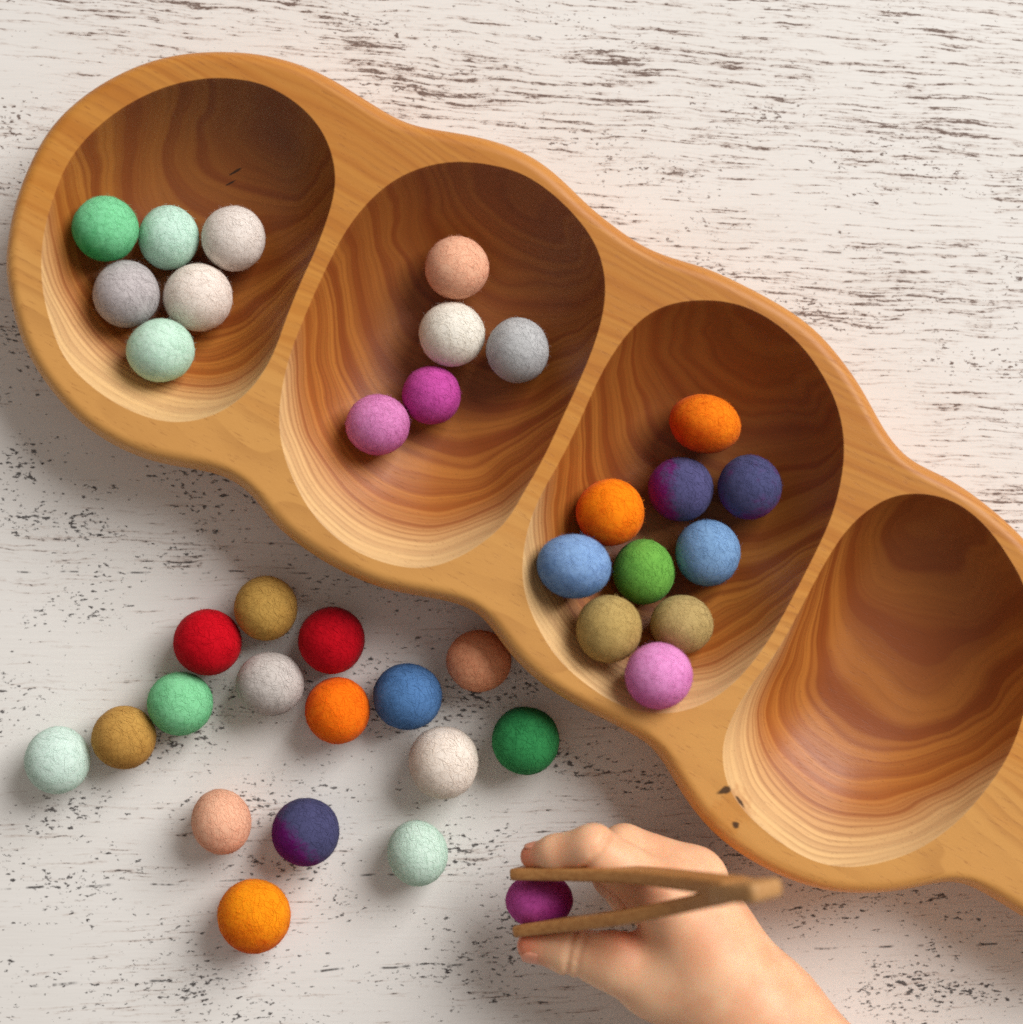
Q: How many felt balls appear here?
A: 38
